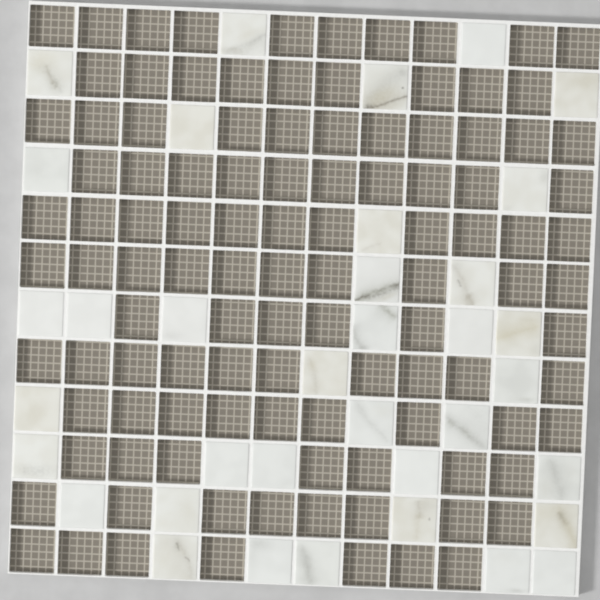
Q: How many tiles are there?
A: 36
